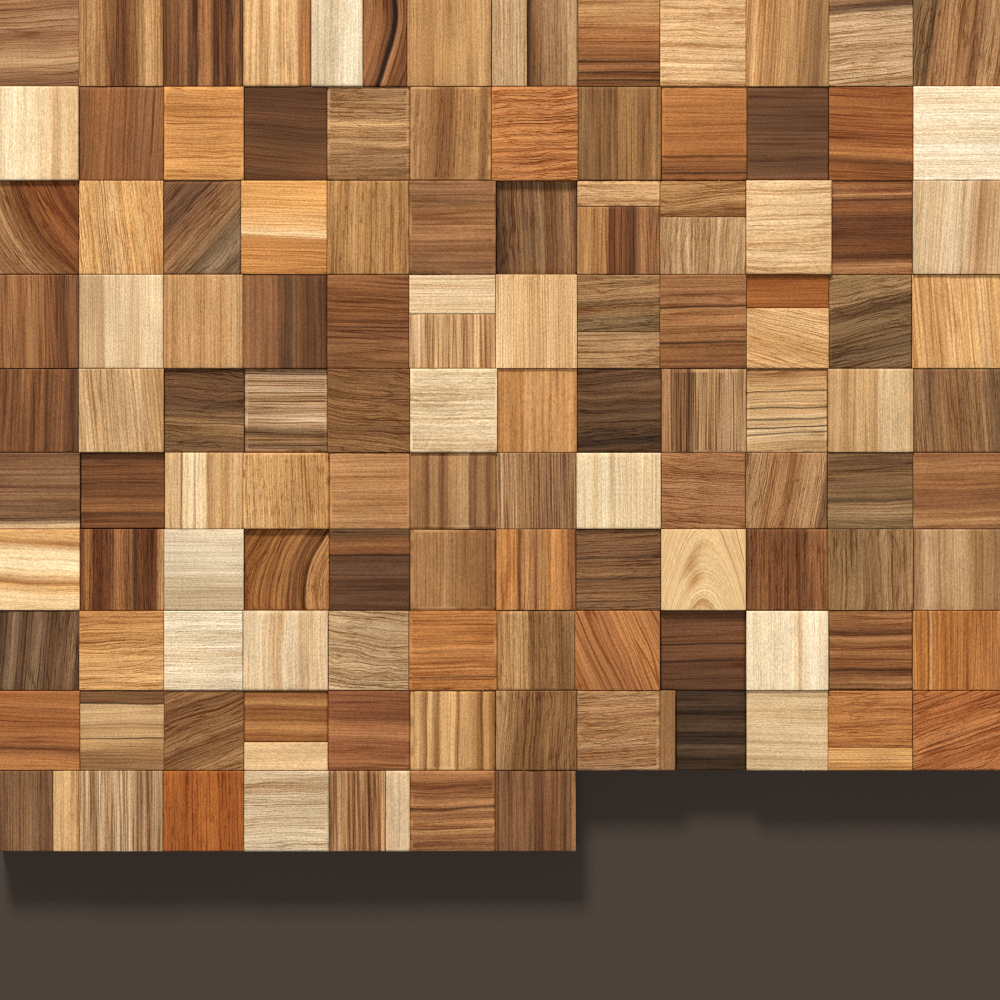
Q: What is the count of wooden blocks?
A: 127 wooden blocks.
